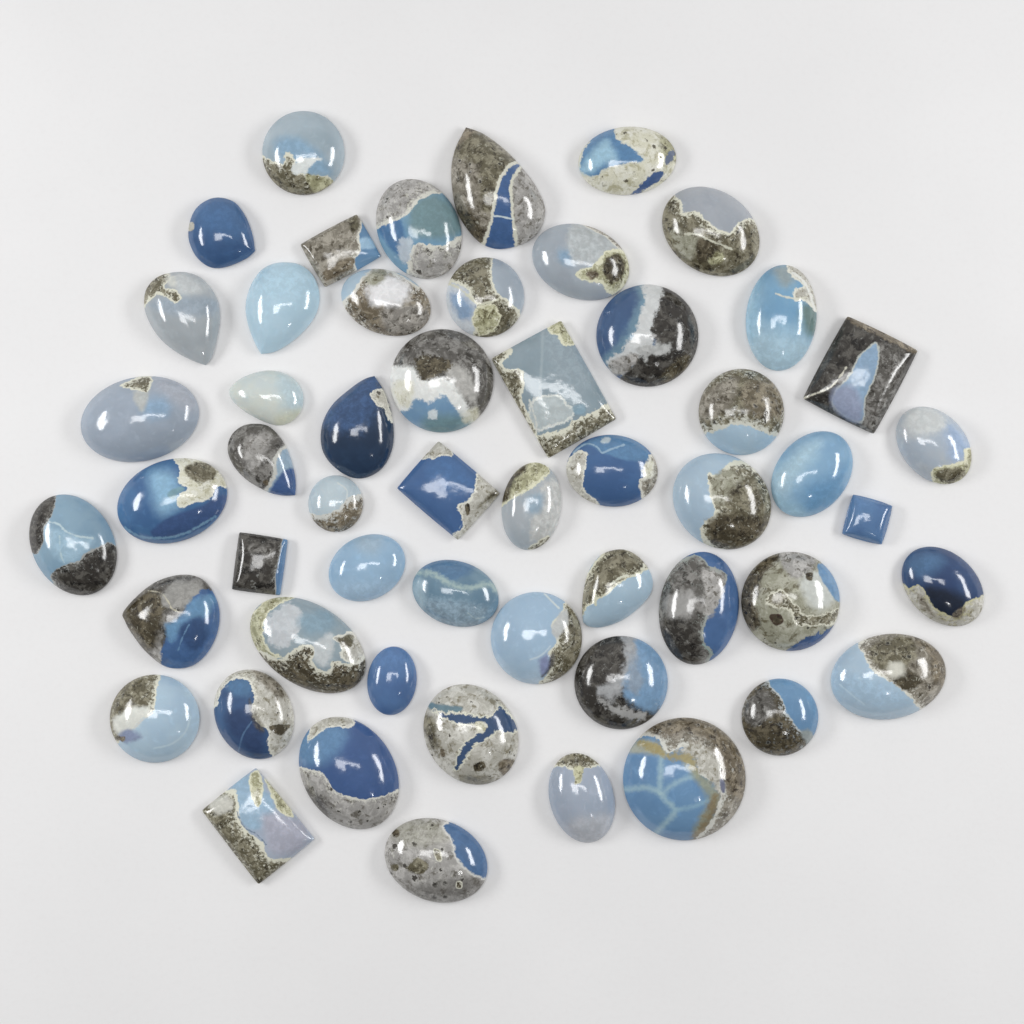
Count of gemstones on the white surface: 54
